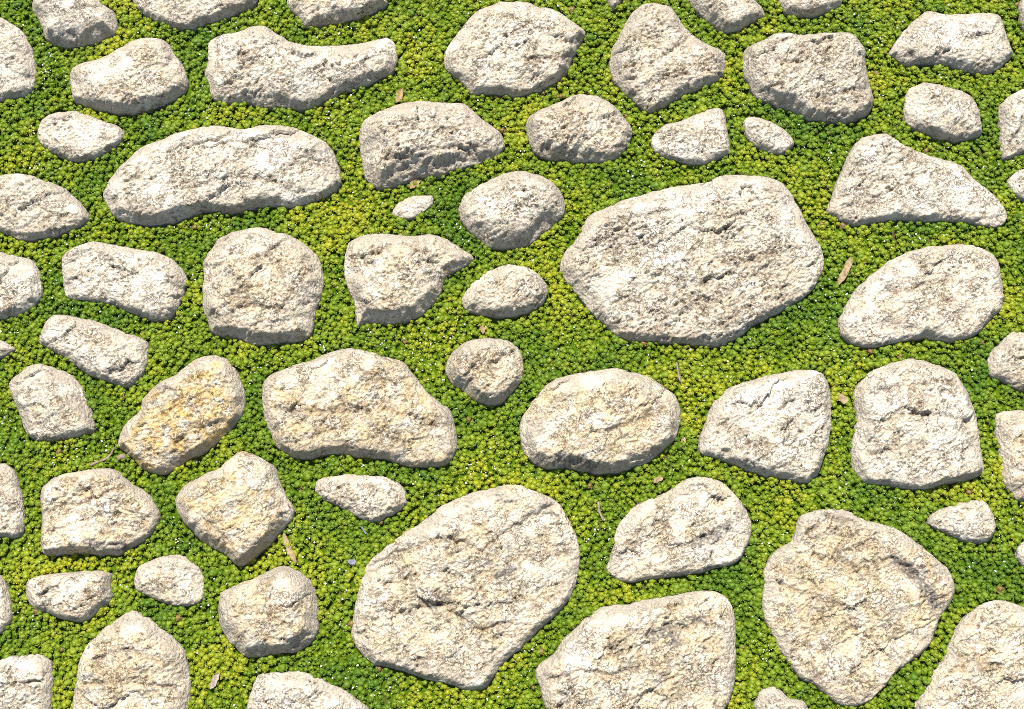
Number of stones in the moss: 64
